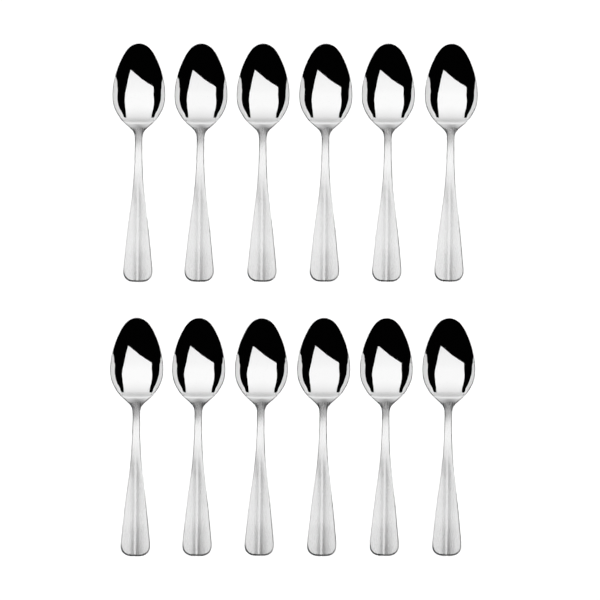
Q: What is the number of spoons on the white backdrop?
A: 12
